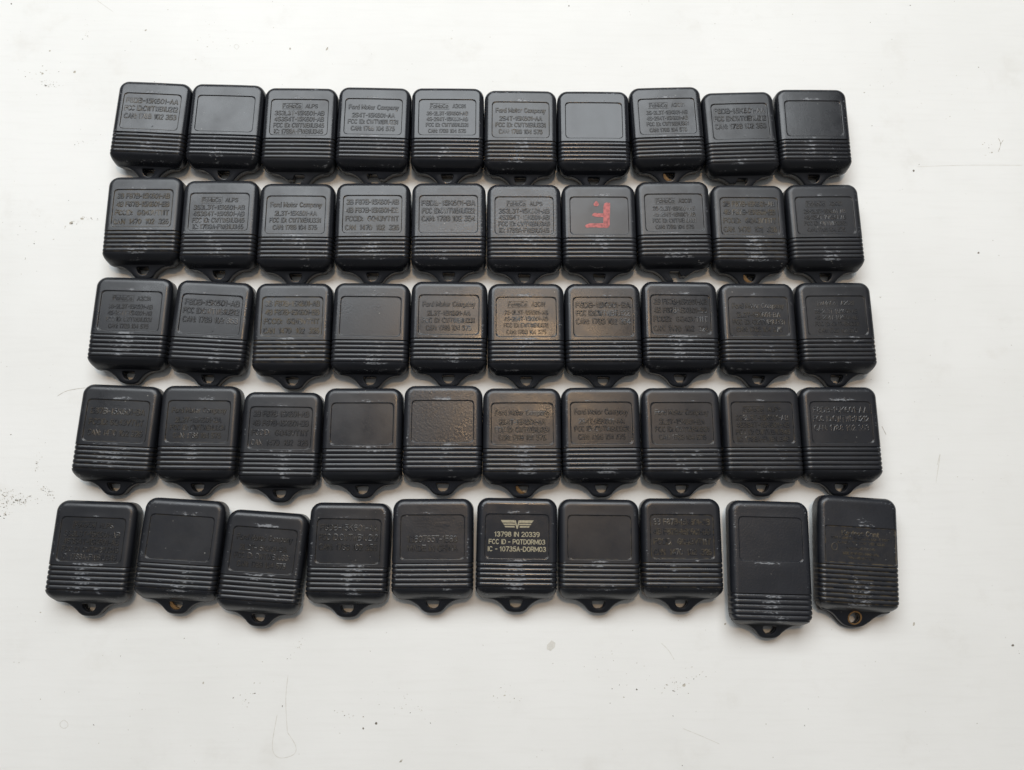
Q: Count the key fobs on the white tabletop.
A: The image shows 50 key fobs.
